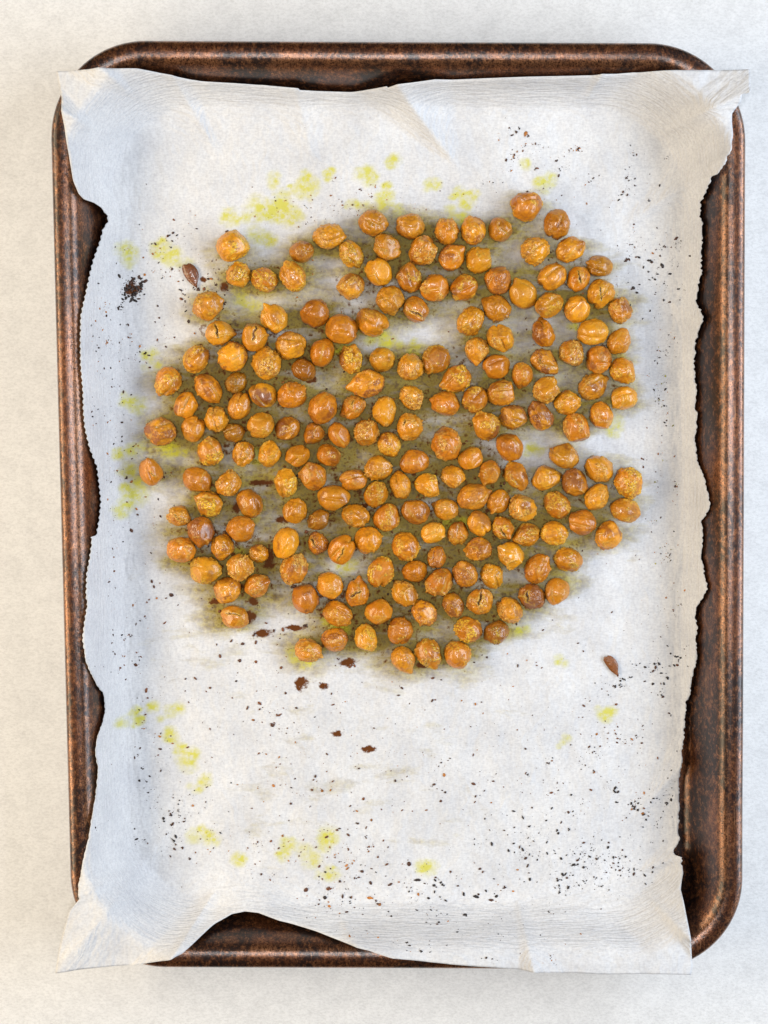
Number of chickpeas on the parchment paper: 200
